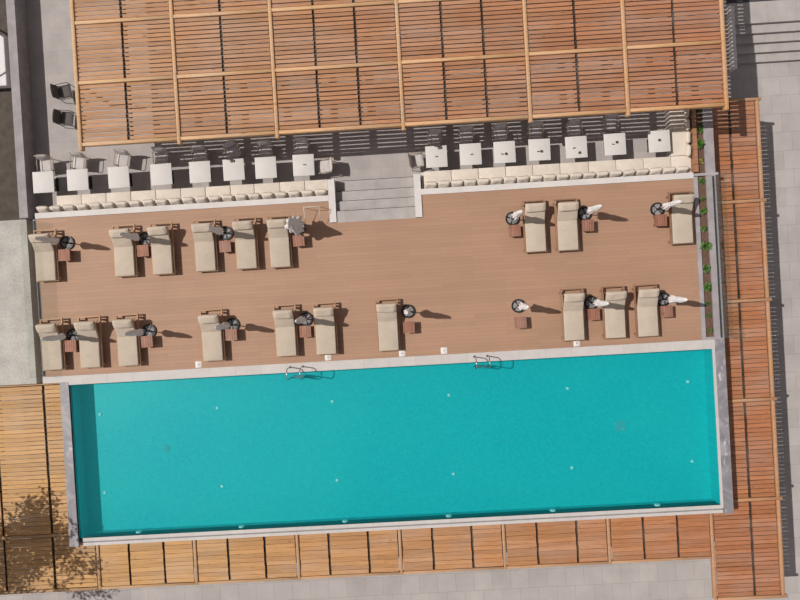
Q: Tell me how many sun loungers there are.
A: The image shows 19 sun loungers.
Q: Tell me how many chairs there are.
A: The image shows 18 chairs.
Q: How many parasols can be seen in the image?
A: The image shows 15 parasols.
